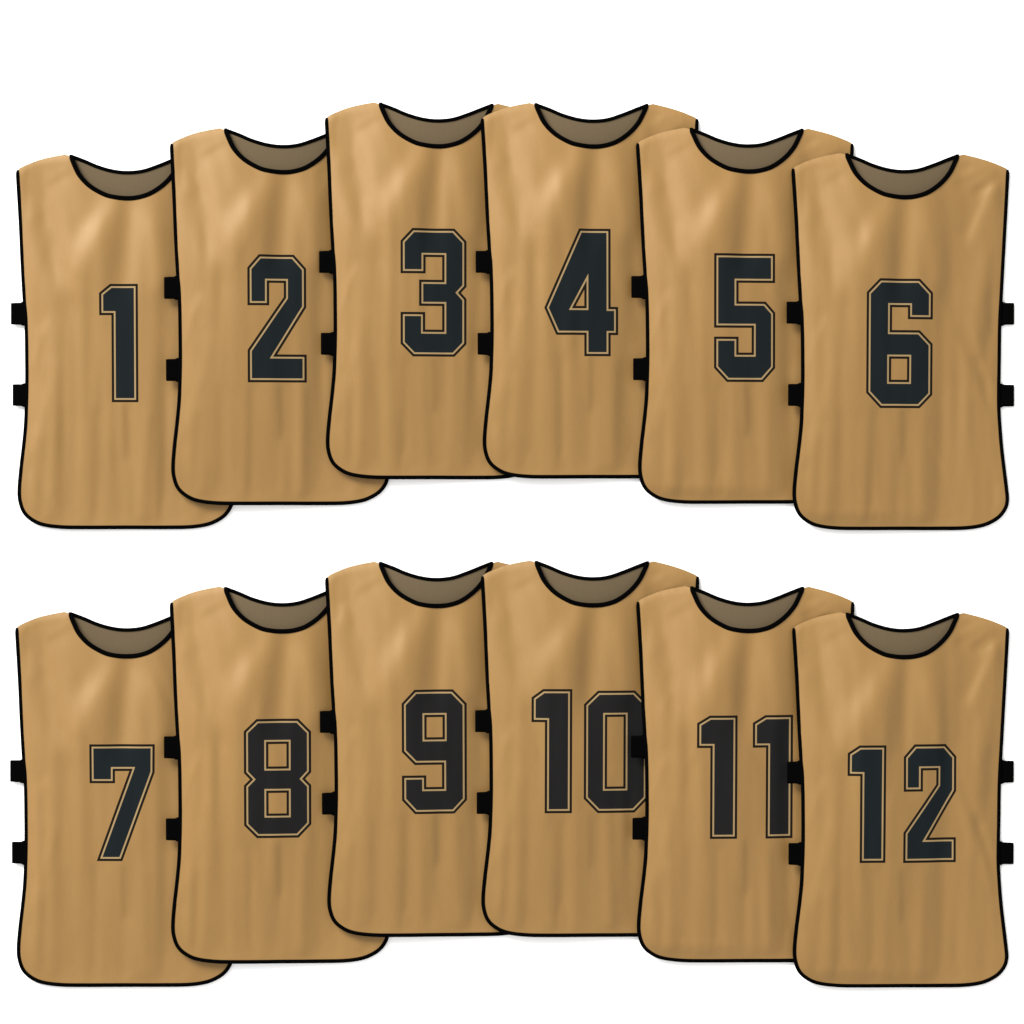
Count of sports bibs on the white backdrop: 12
